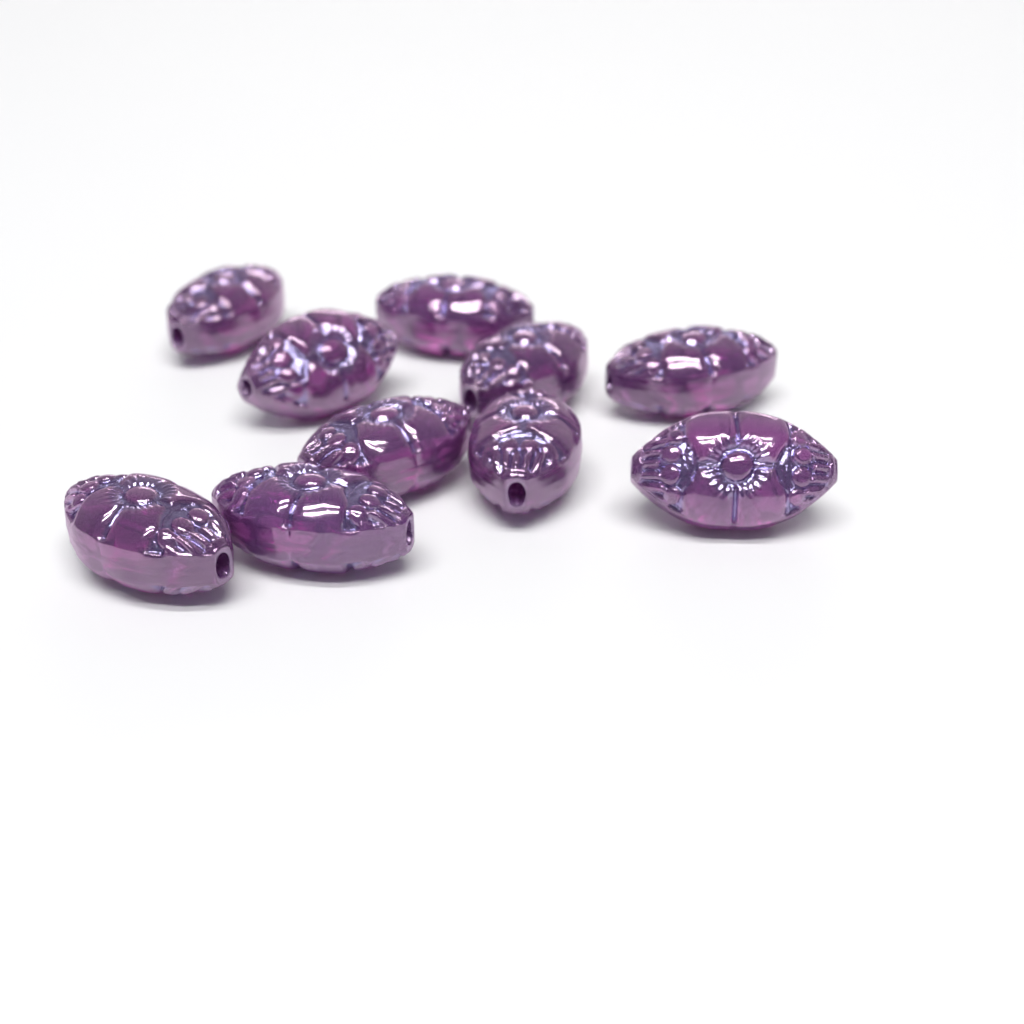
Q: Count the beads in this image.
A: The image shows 10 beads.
